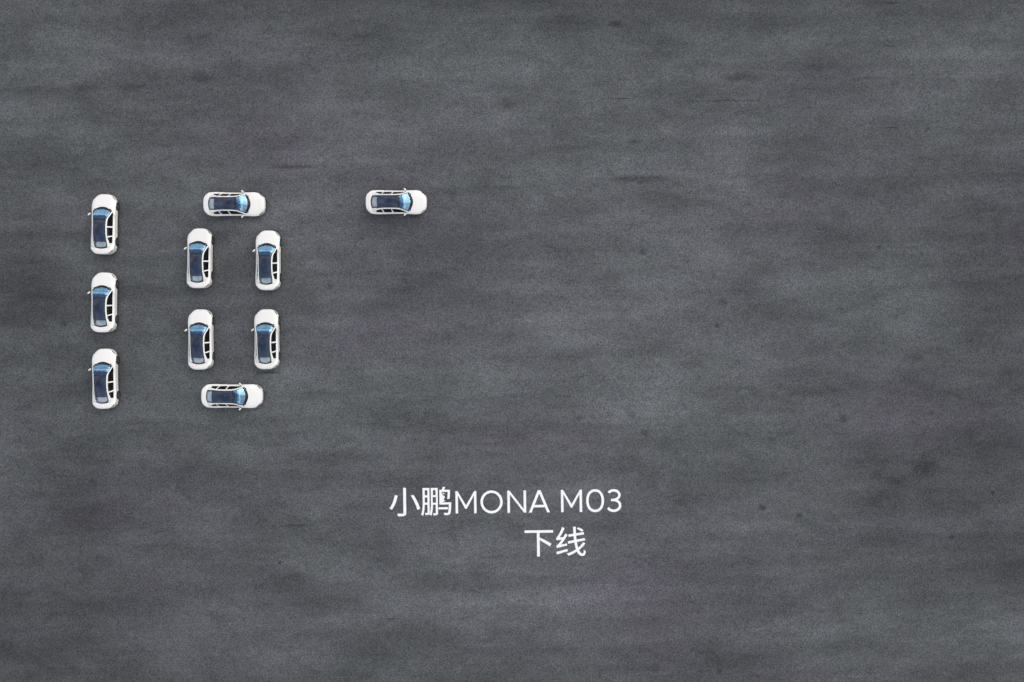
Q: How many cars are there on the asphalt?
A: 10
